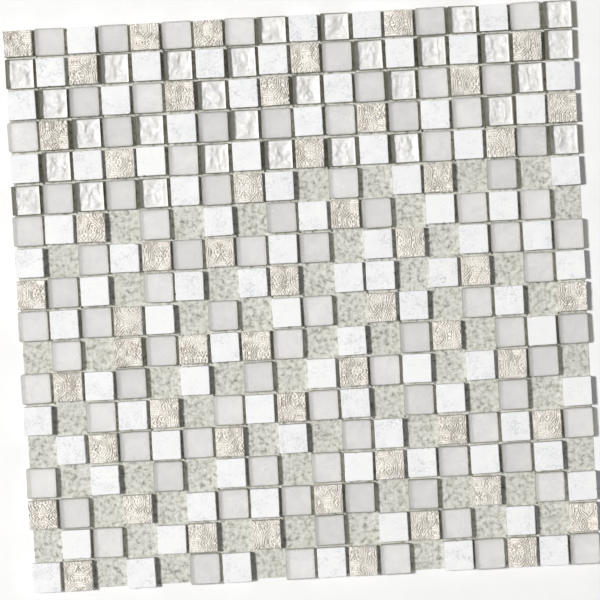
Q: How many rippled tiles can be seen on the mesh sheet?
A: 30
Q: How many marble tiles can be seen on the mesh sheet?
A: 90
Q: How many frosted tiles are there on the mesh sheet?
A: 88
